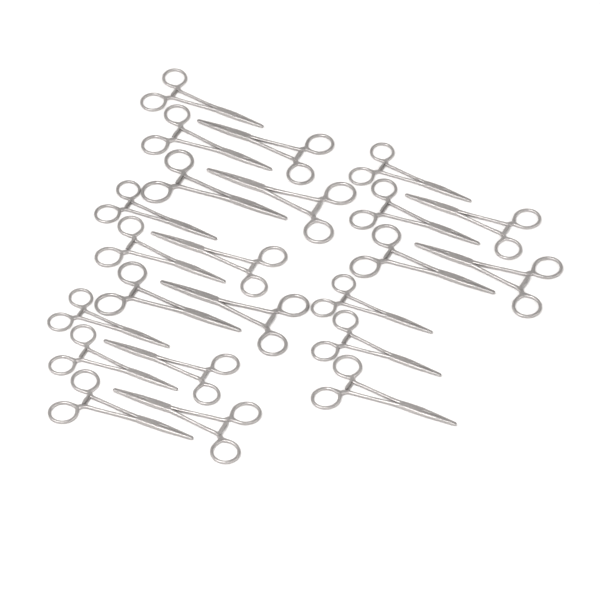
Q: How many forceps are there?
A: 23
